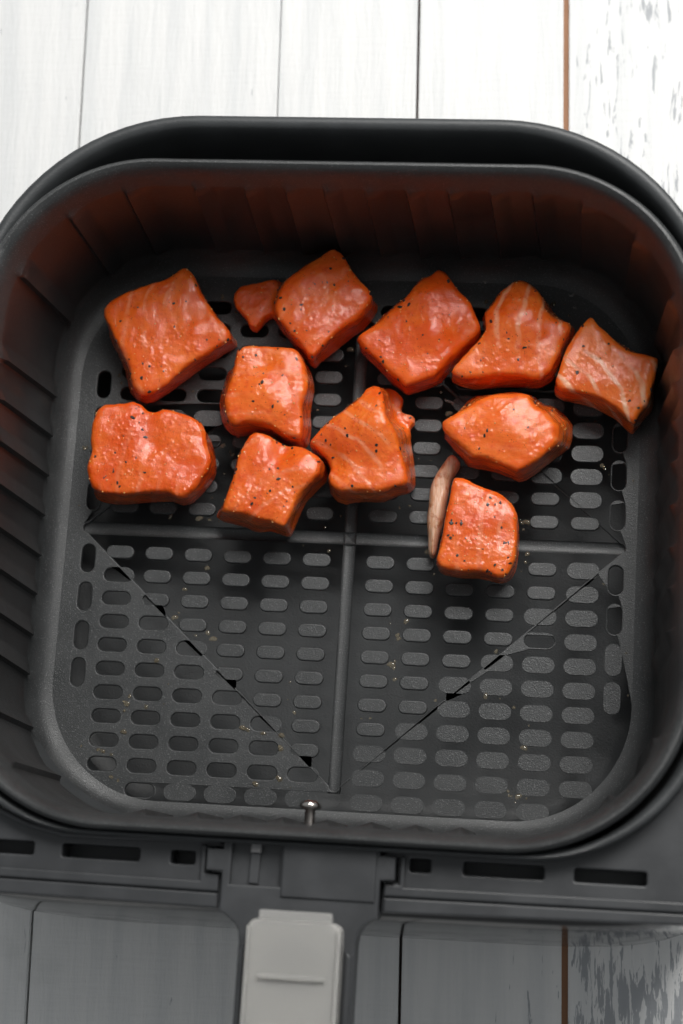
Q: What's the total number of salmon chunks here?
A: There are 11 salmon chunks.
